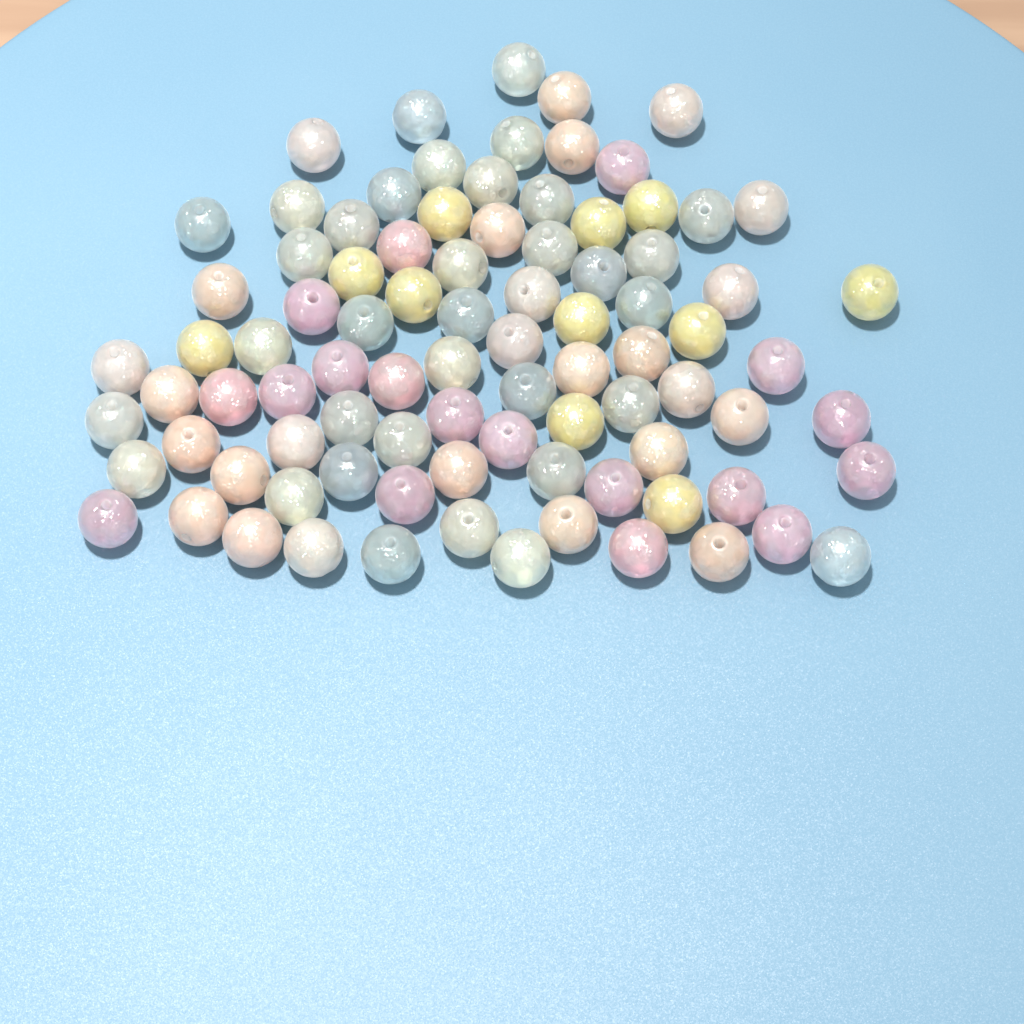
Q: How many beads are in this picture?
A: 89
